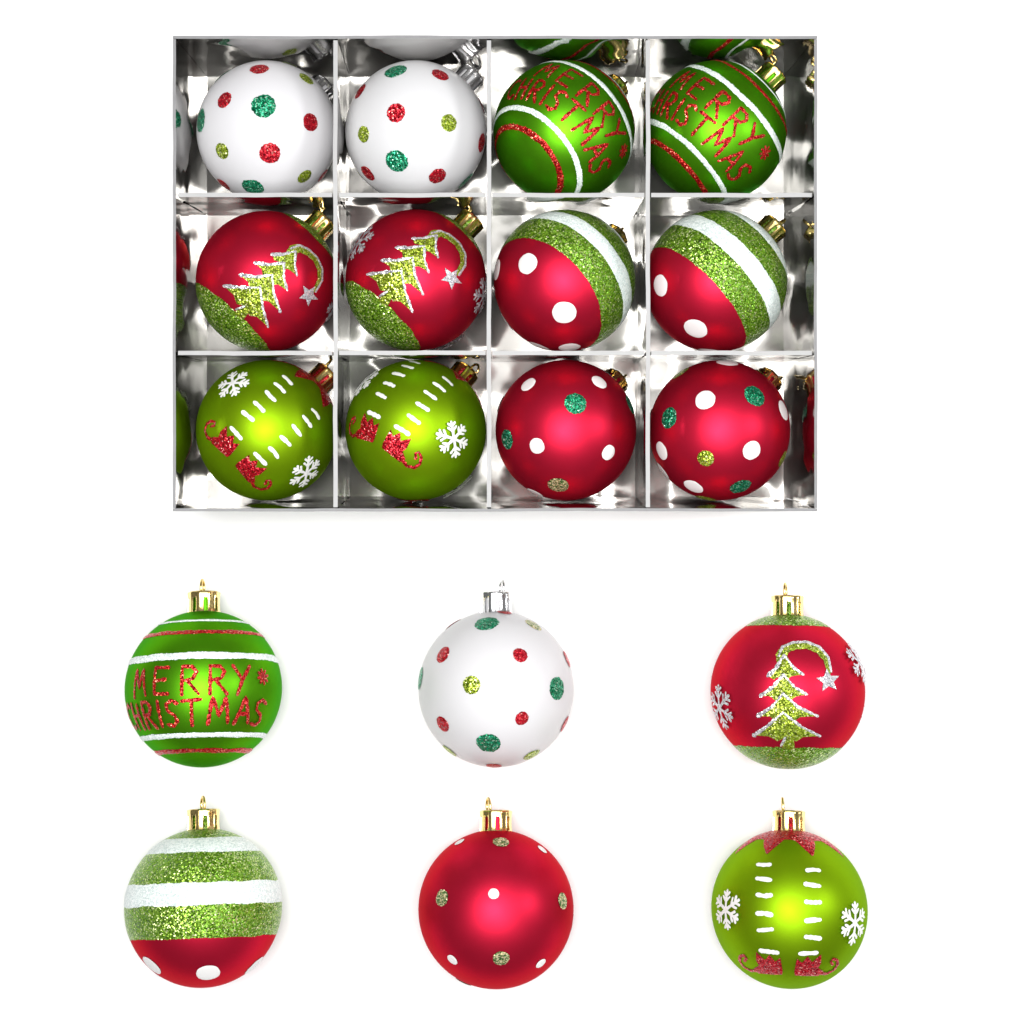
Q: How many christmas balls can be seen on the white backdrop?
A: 18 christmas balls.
